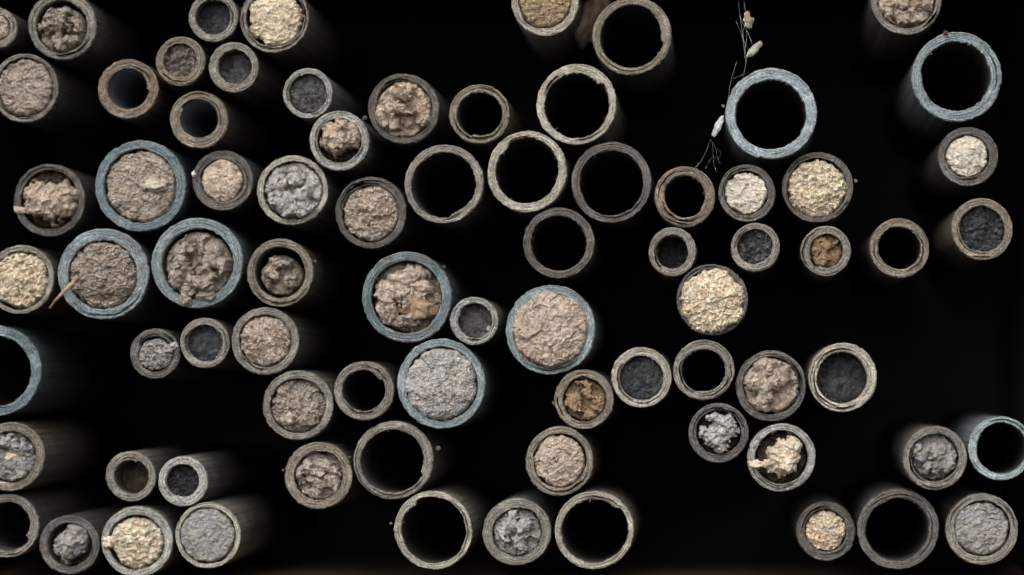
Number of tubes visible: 77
